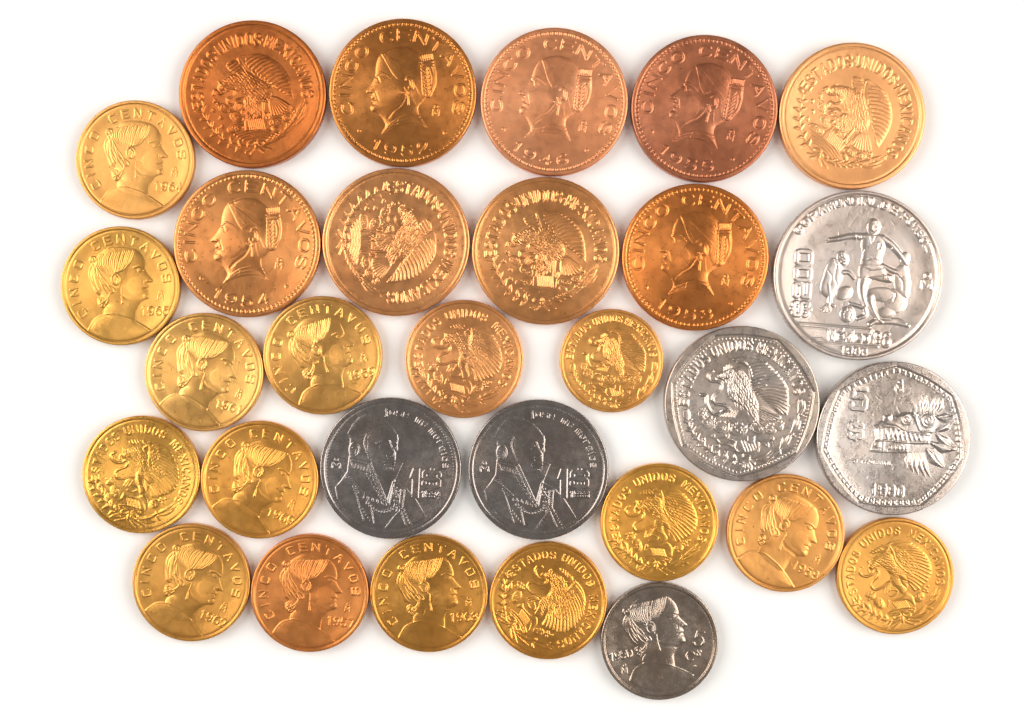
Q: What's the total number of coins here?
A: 30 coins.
